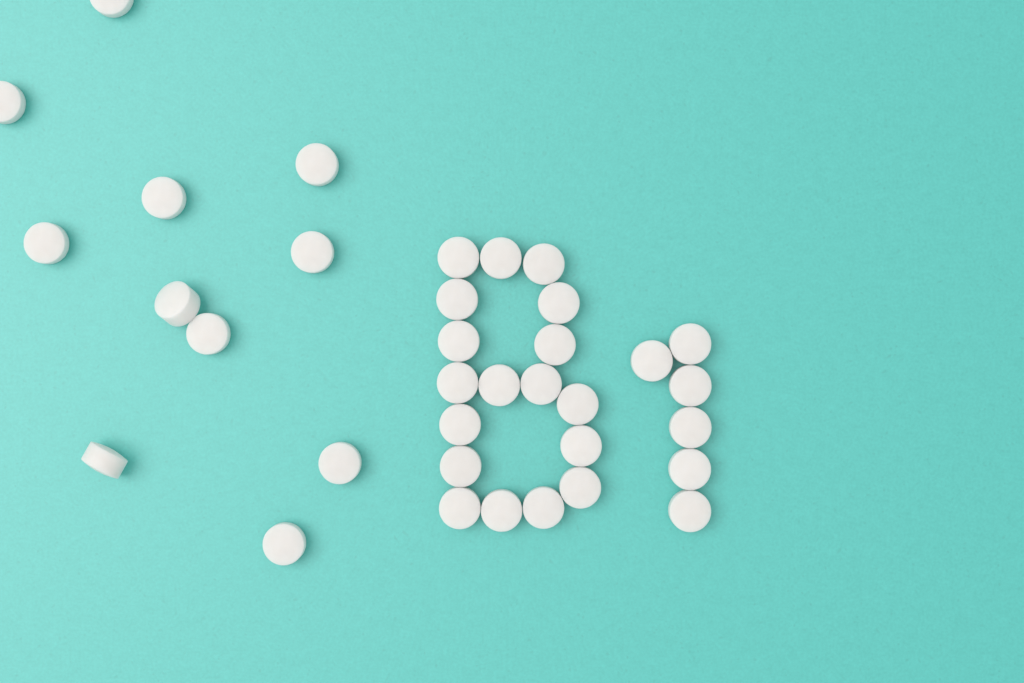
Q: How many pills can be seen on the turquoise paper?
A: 35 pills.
